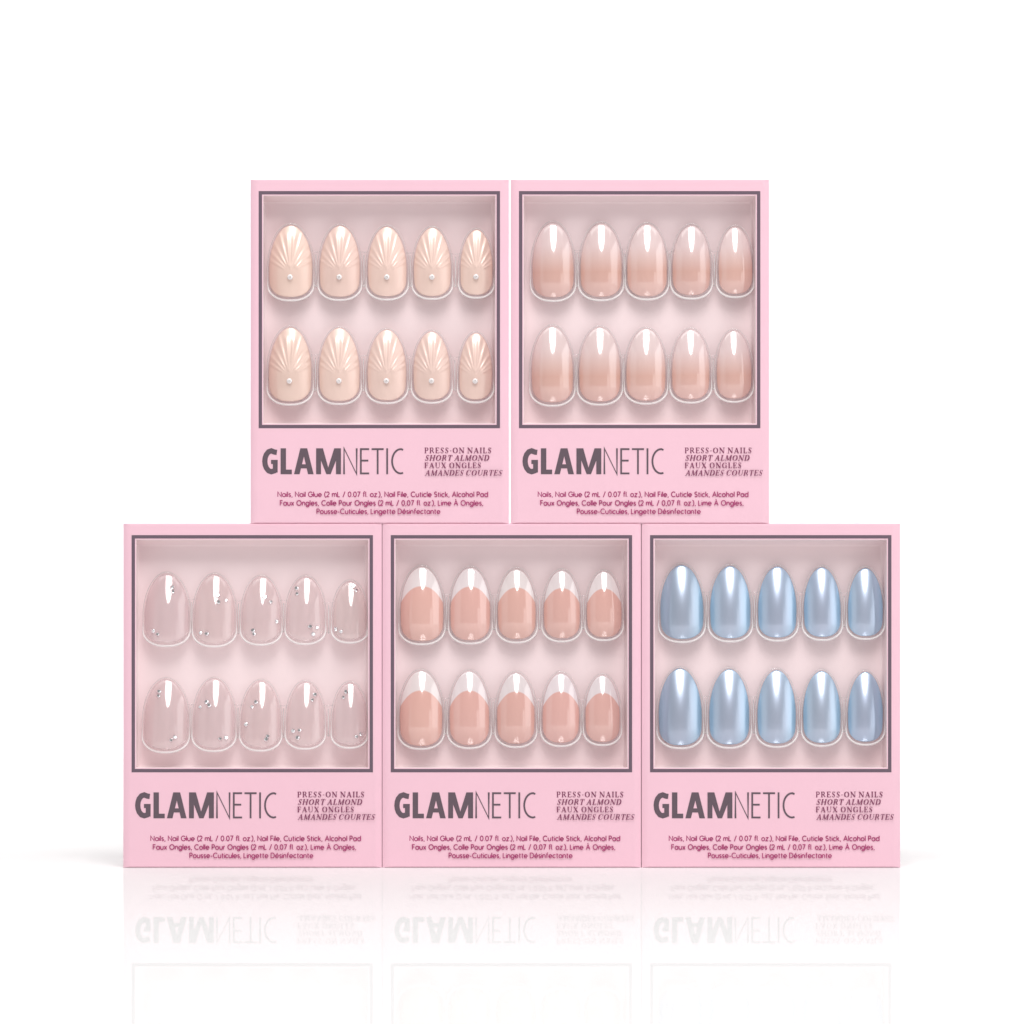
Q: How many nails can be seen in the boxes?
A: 50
